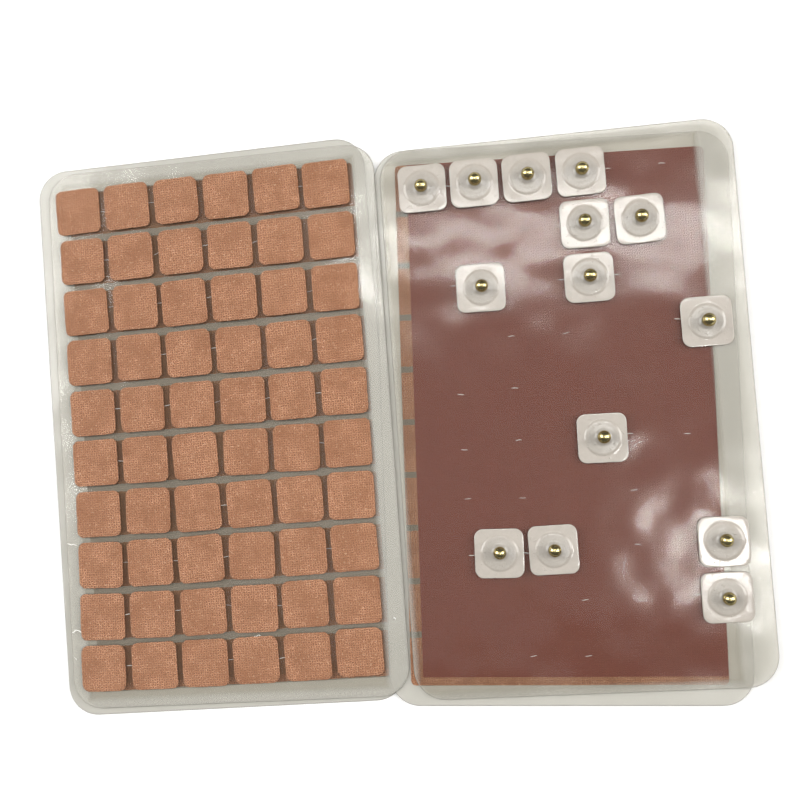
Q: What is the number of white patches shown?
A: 14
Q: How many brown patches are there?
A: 60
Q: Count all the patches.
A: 74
